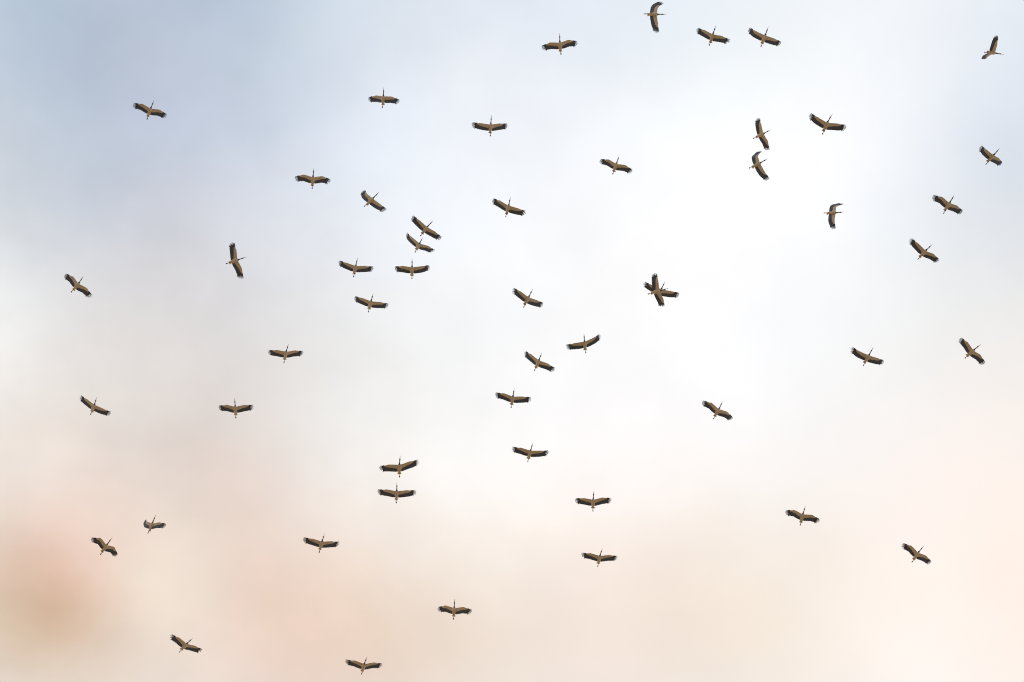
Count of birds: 51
